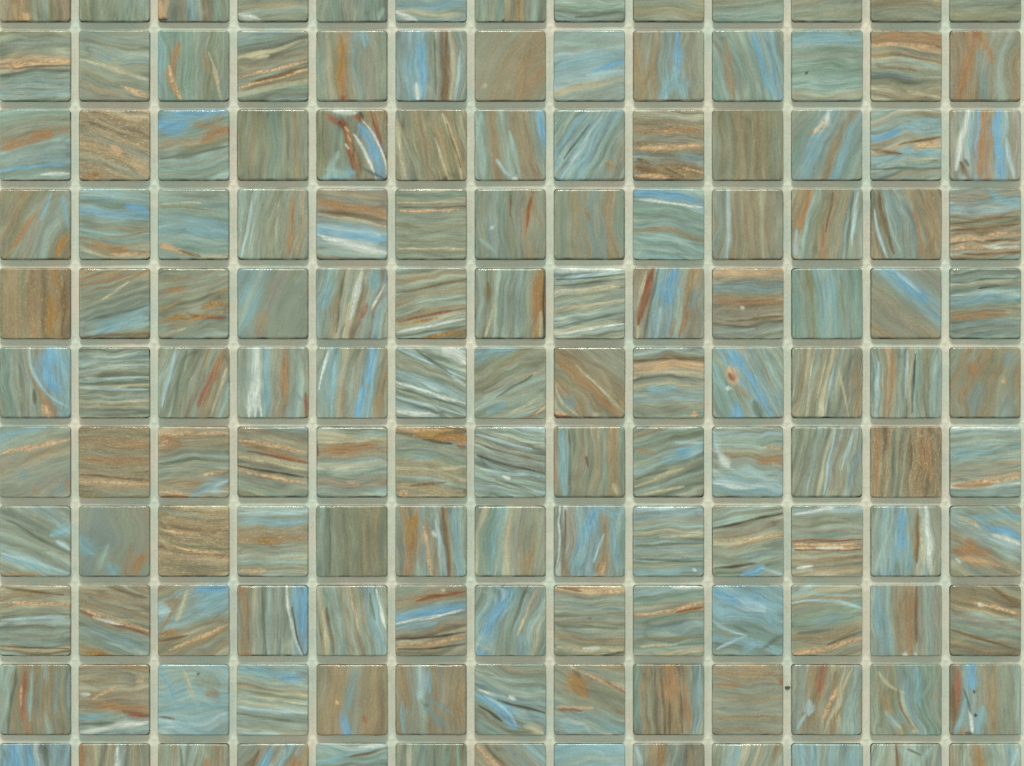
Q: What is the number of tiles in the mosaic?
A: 143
